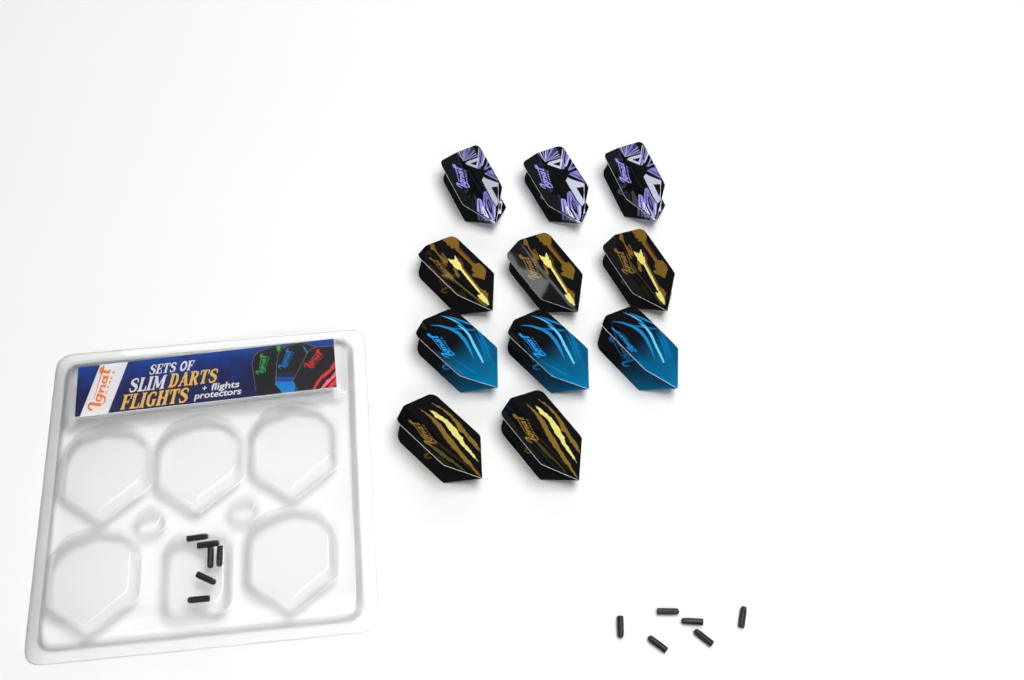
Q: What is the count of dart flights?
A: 11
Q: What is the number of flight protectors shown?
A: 12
